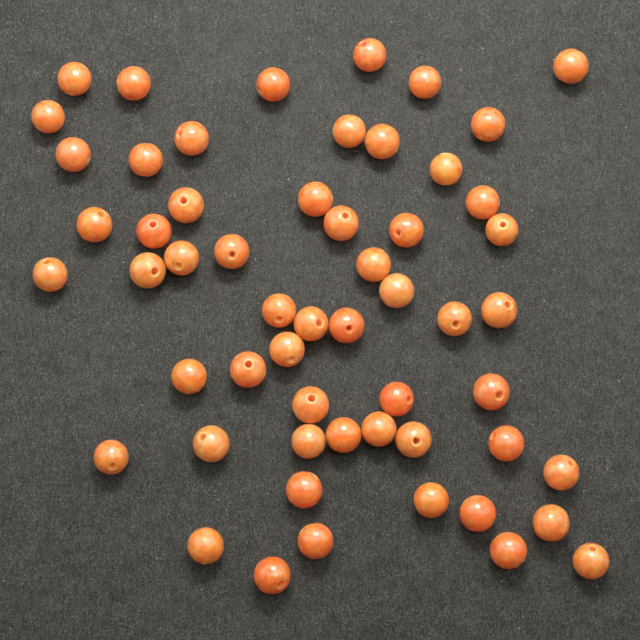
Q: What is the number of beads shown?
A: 56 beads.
